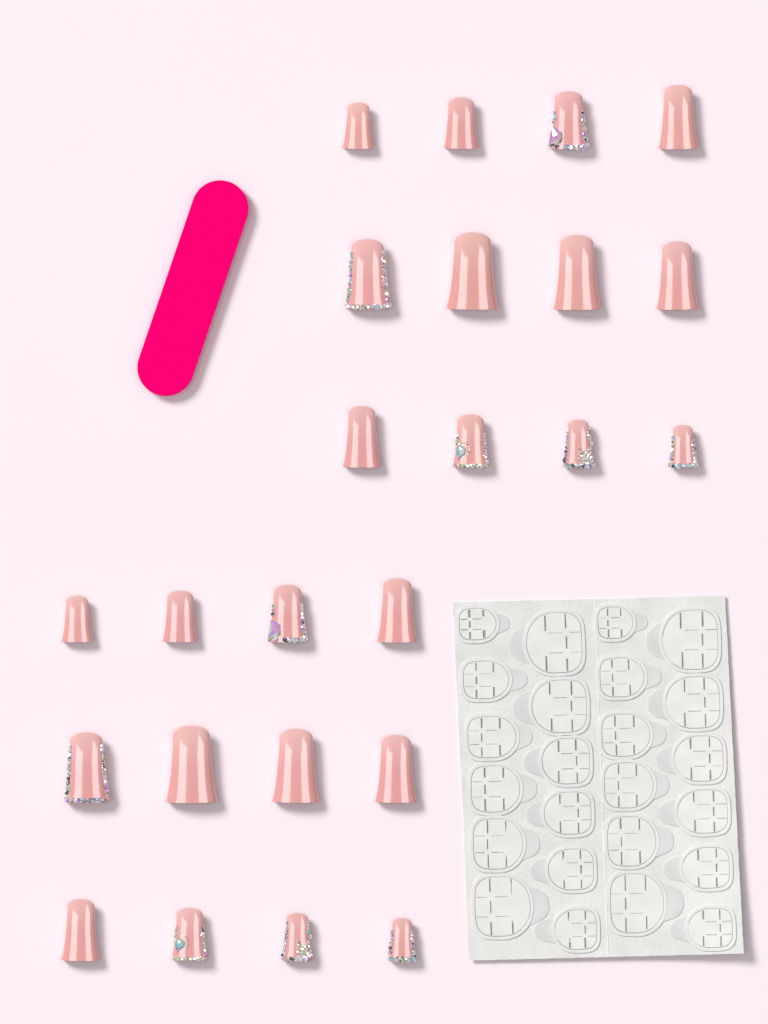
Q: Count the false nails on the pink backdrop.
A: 24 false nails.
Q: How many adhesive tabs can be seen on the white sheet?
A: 24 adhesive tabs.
